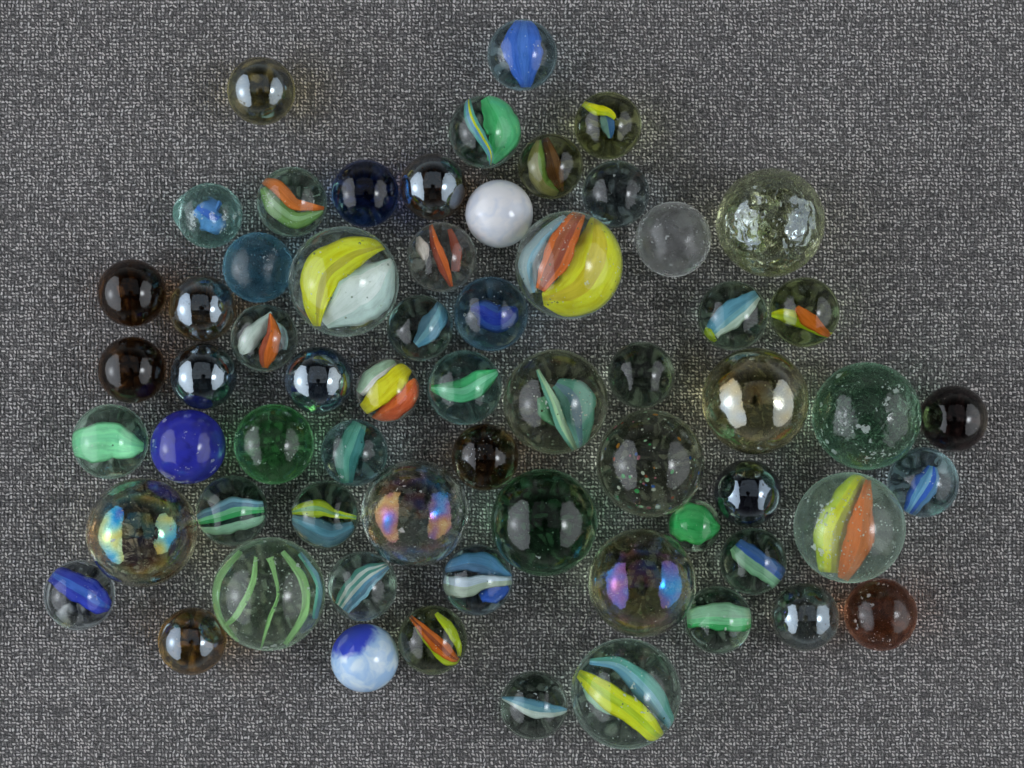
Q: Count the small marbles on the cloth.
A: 49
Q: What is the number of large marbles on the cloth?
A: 14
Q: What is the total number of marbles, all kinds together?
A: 63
